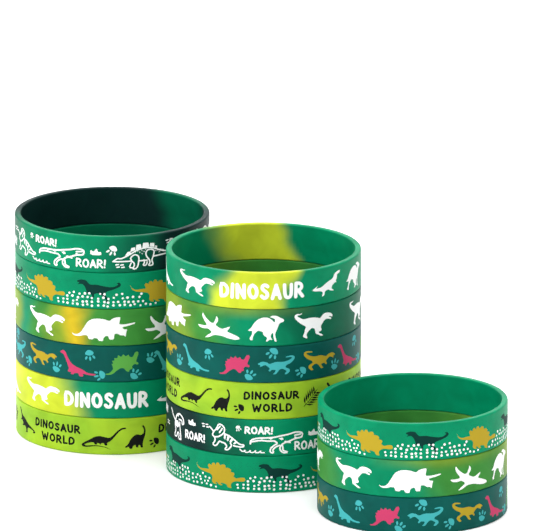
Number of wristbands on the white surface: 15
